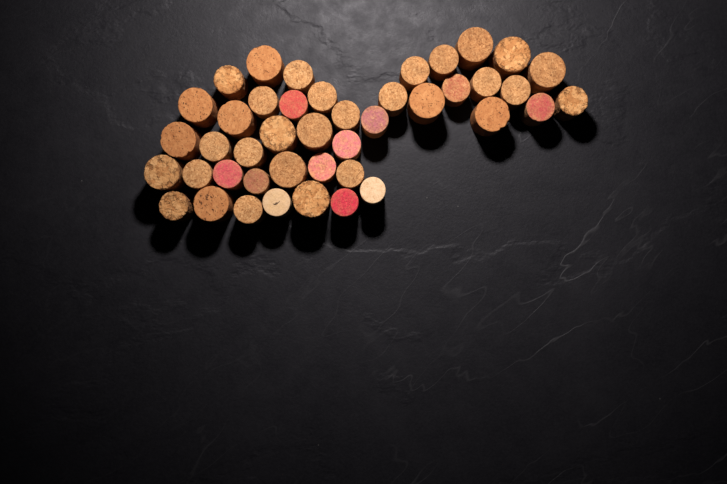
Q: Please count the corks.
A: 43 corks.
